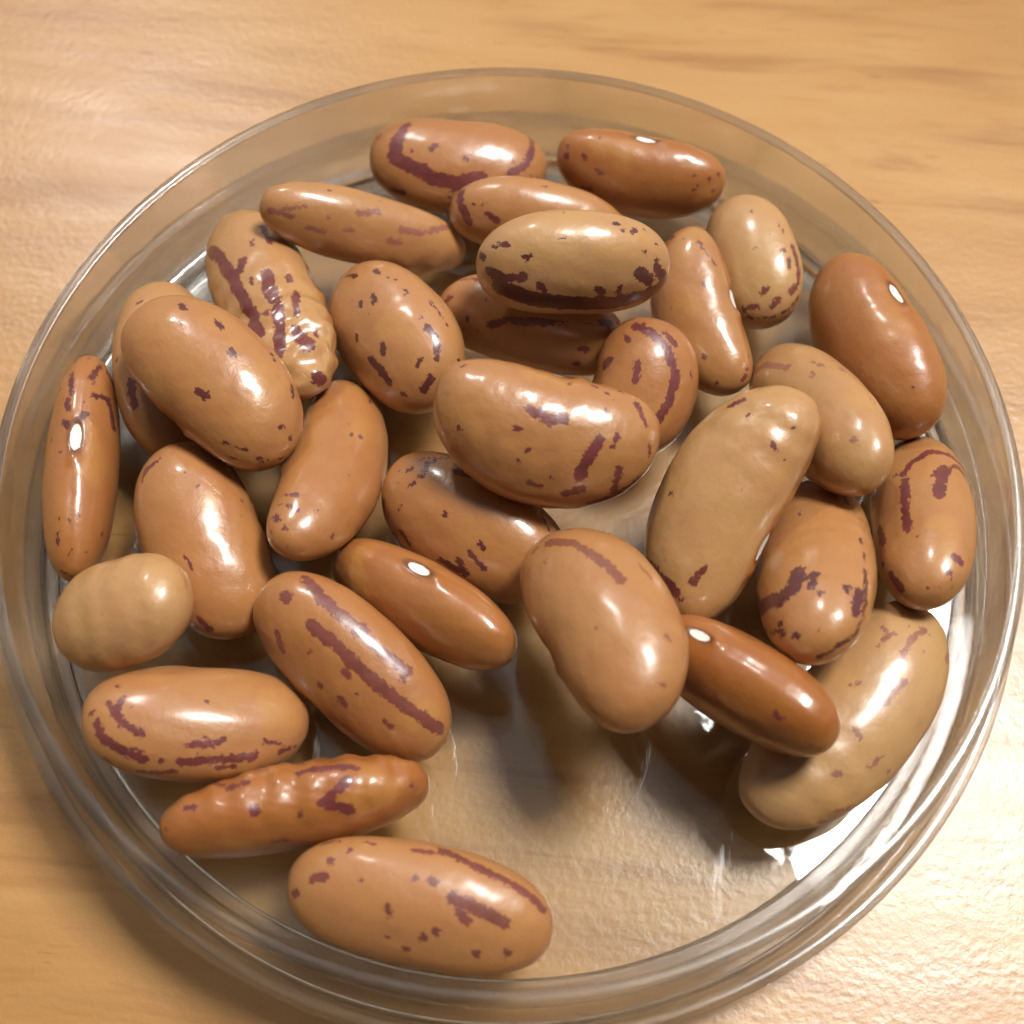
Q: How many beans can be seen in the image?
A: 32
